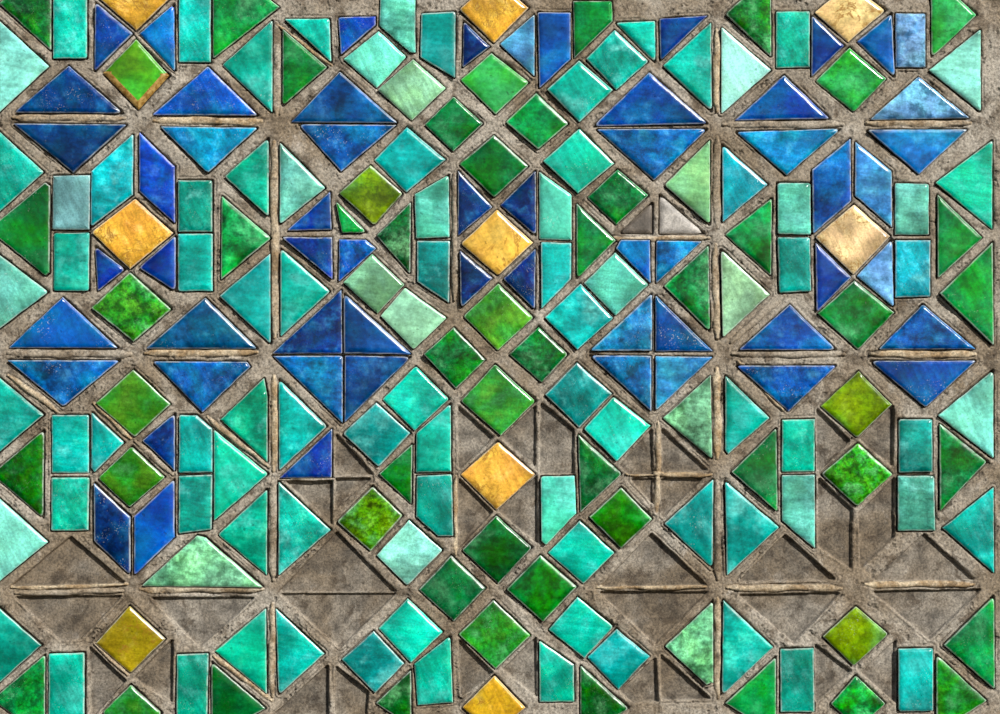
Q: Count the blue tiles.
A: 58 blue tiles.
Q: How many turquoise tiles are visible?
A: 84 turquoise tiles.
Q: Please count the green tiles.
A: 62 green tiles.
